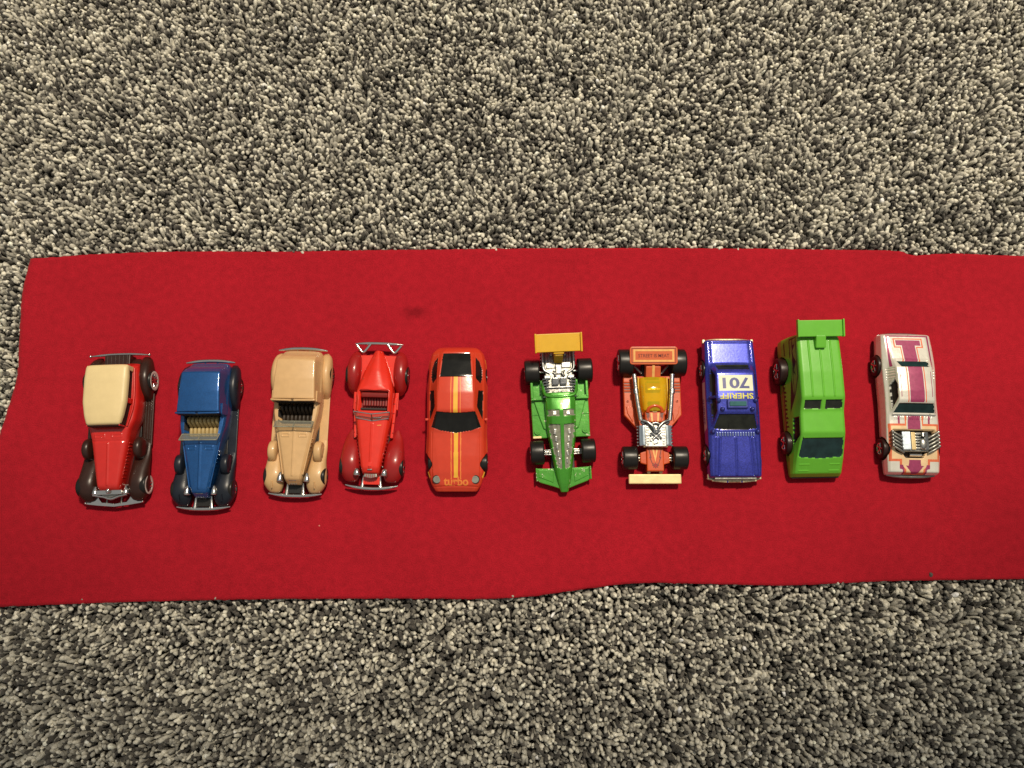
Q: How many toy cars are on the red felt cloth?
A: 10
